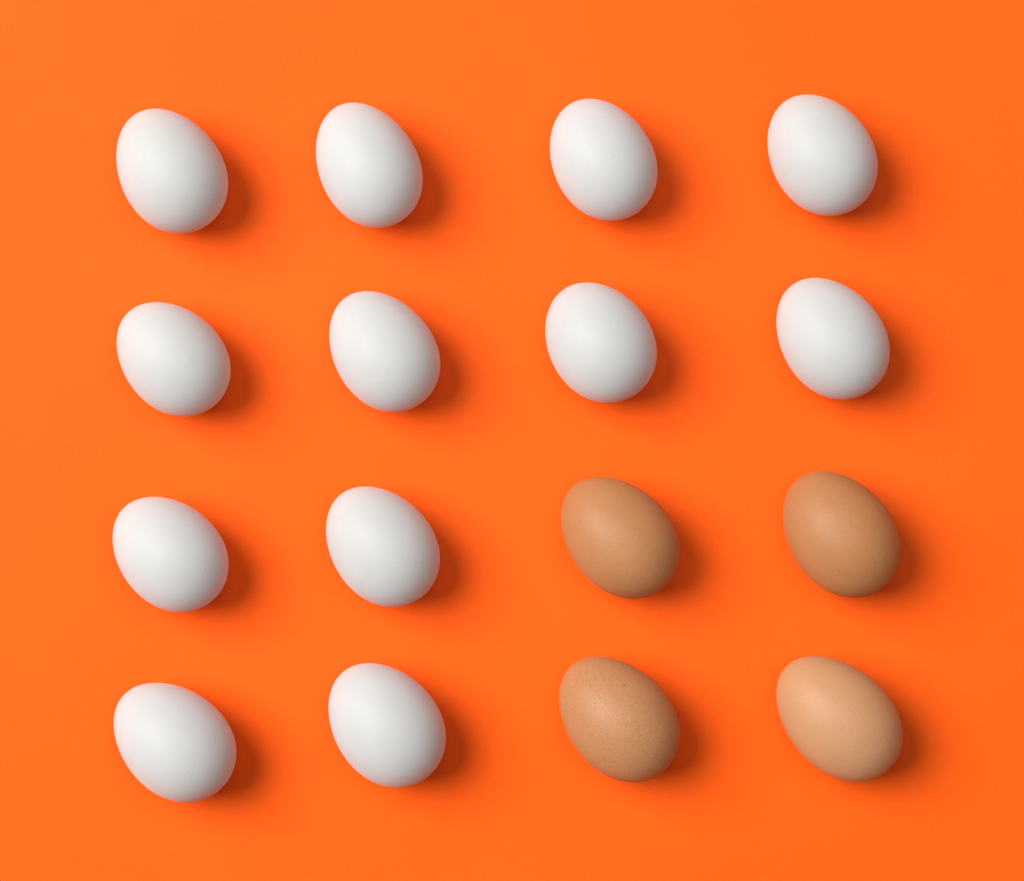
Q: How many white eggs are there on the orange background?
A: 12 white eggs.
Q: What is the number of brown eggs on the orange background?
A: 4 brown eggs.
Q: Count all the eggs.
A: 16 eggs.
